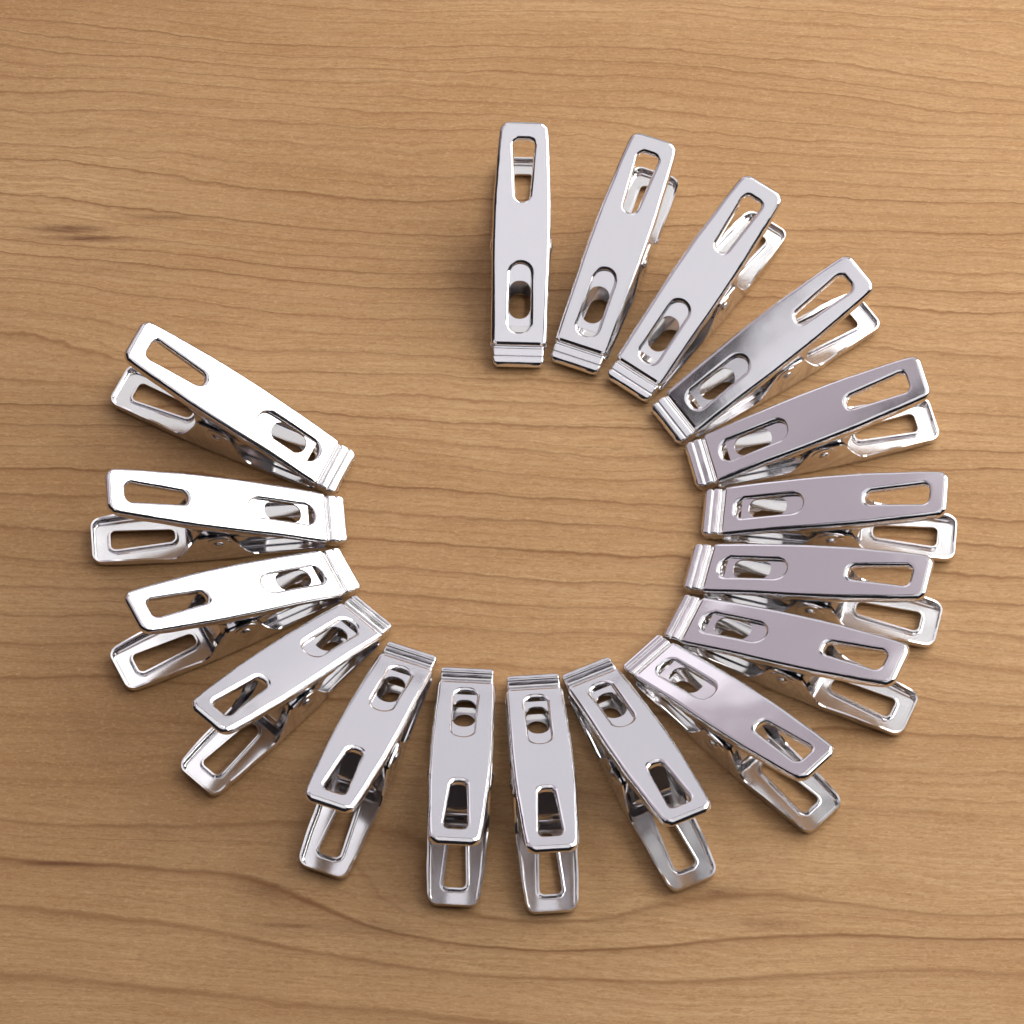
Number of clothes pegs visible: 17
